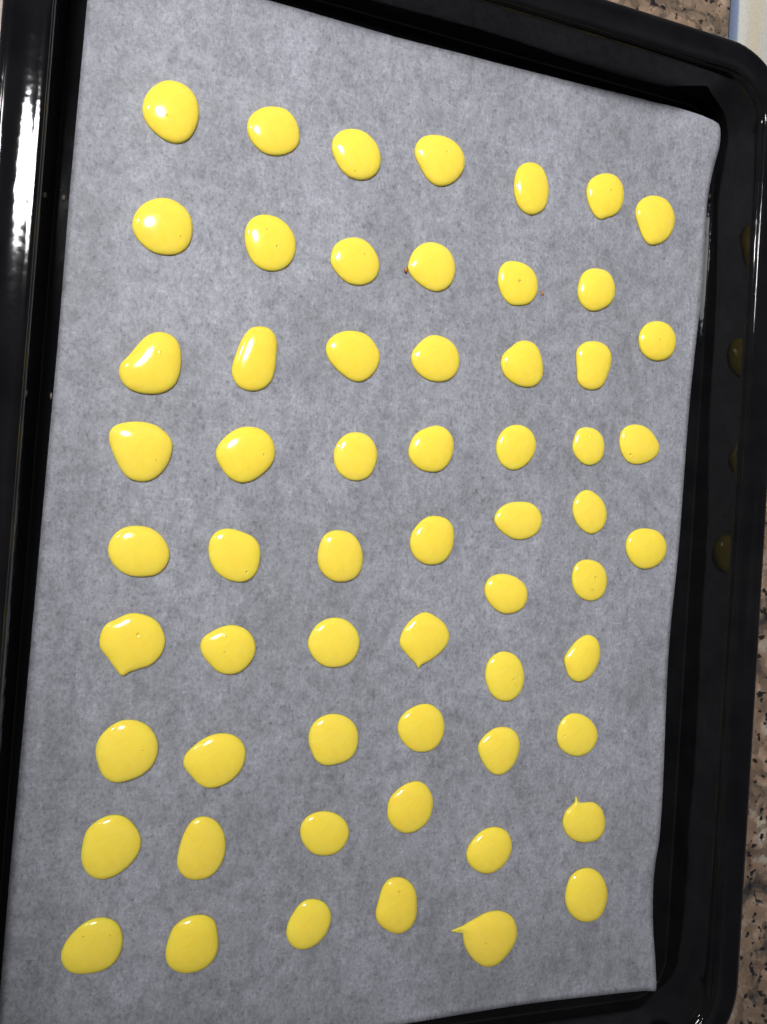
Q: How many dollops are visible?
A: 60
